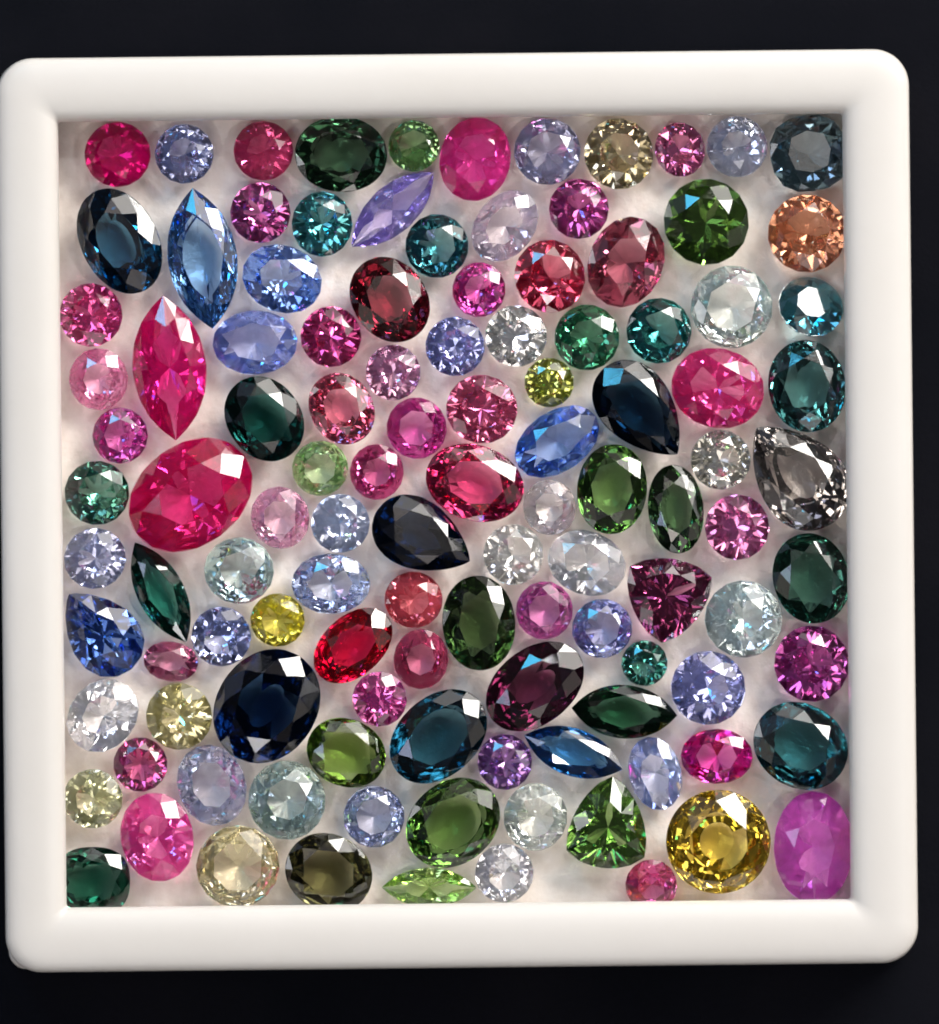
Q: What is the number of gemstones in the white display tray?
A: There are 114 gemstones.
